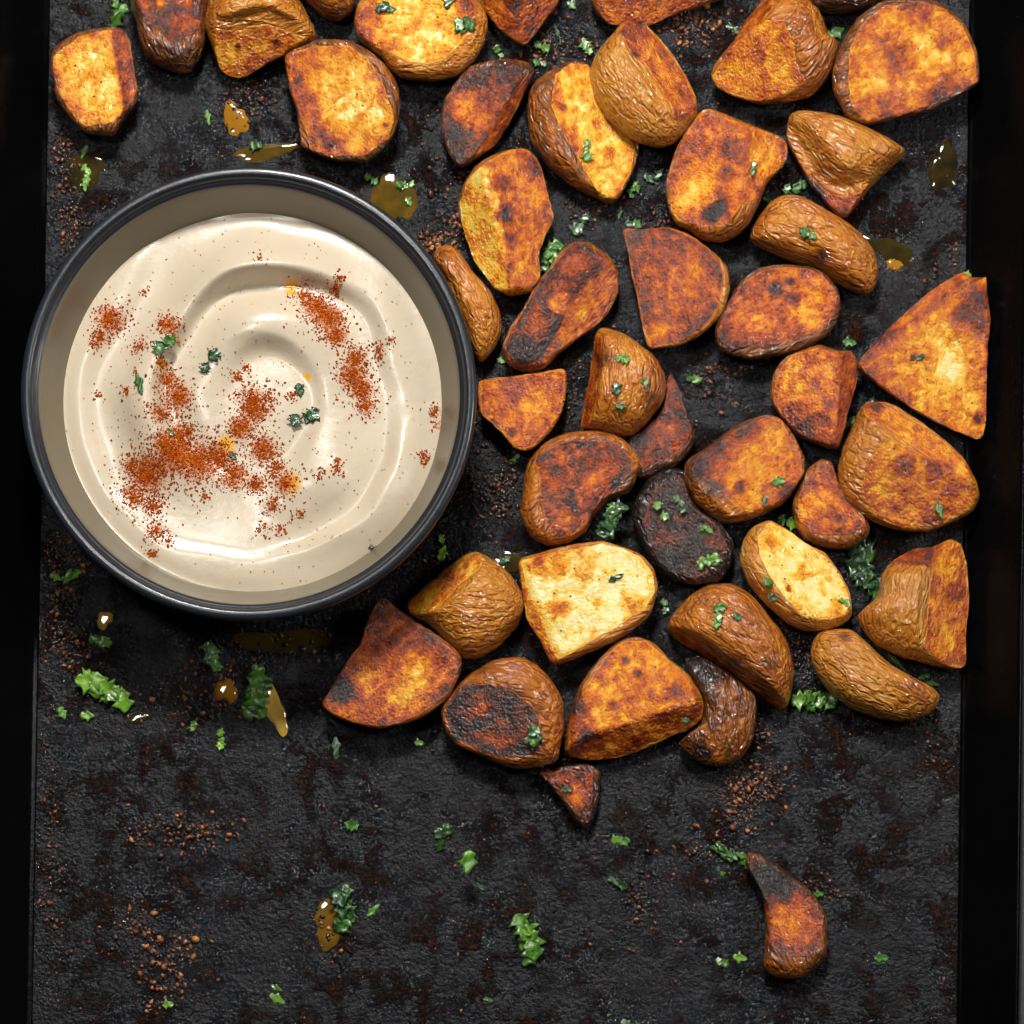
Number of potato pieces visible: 44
